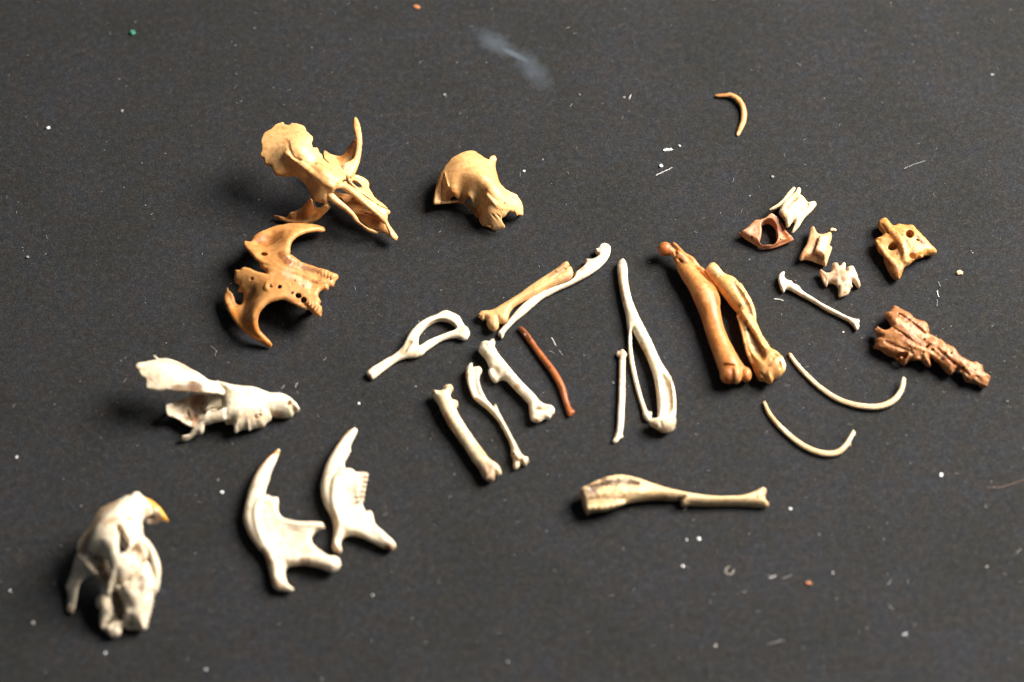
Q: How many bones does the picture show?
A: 29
